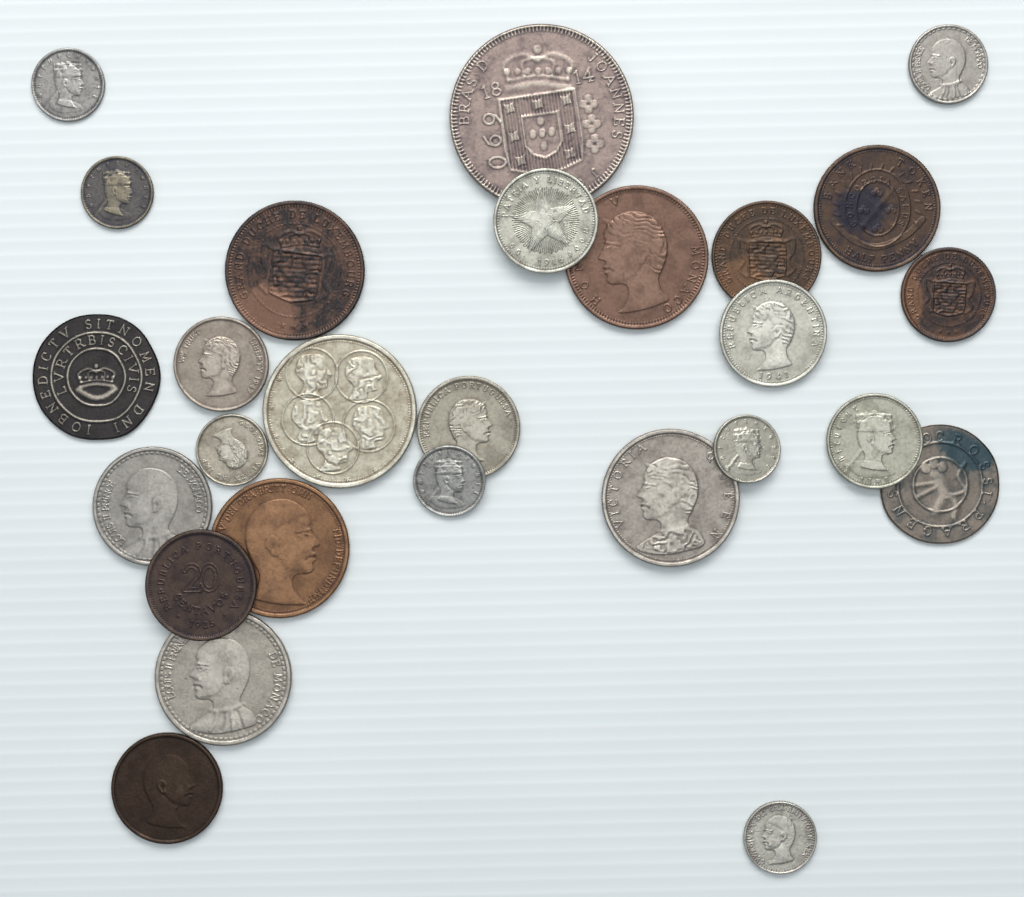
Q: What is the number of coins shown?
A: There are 27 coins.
